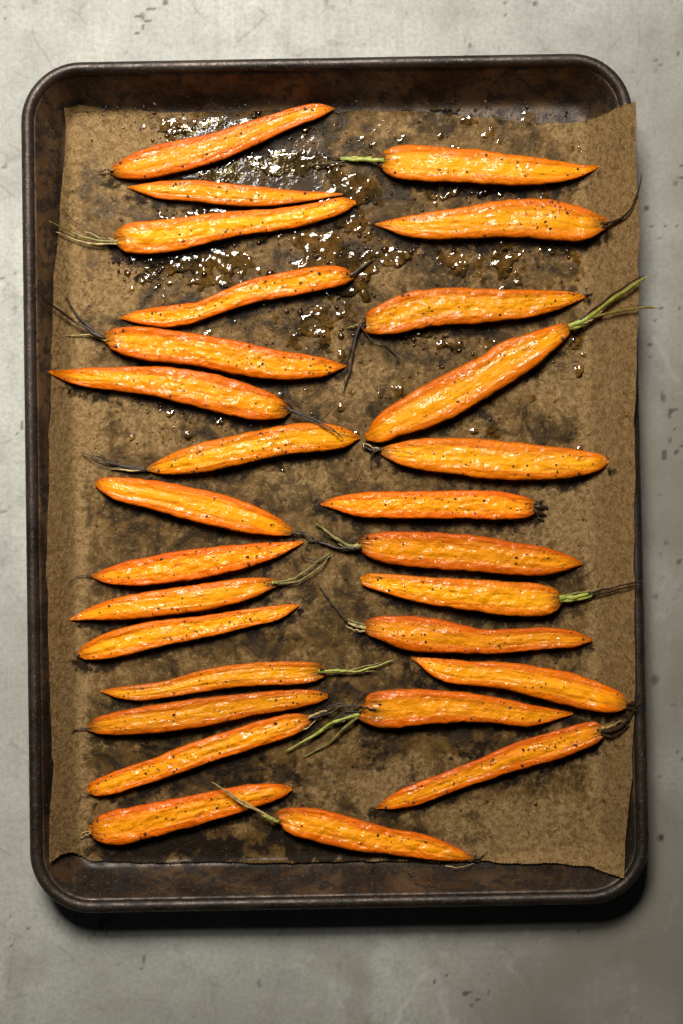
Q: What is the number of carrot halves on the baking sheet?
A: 28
